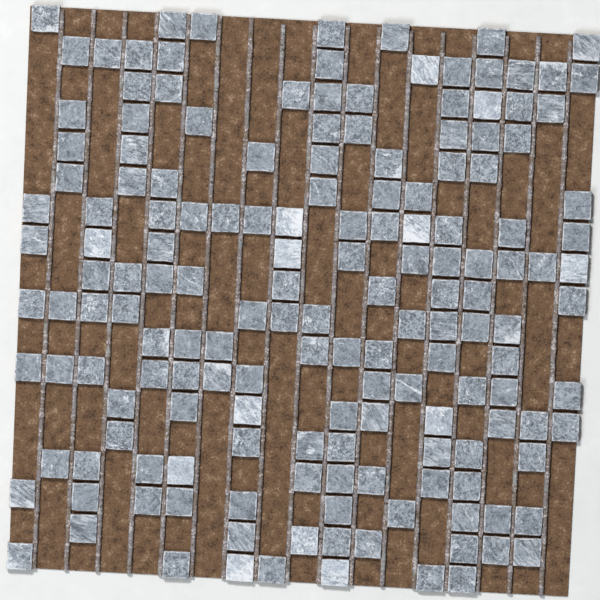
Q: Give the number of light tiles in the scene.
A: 13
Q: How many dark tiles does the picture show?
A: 150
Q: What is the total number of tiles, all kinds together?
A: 163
